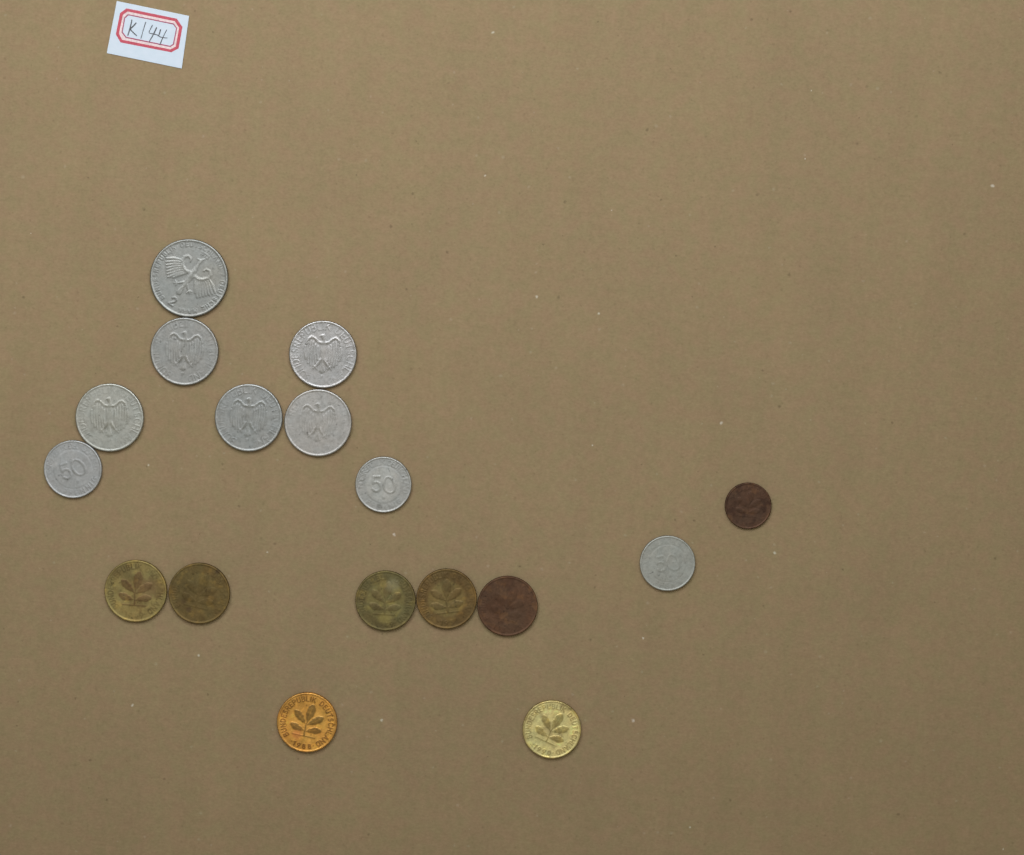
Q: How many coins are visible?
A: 17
